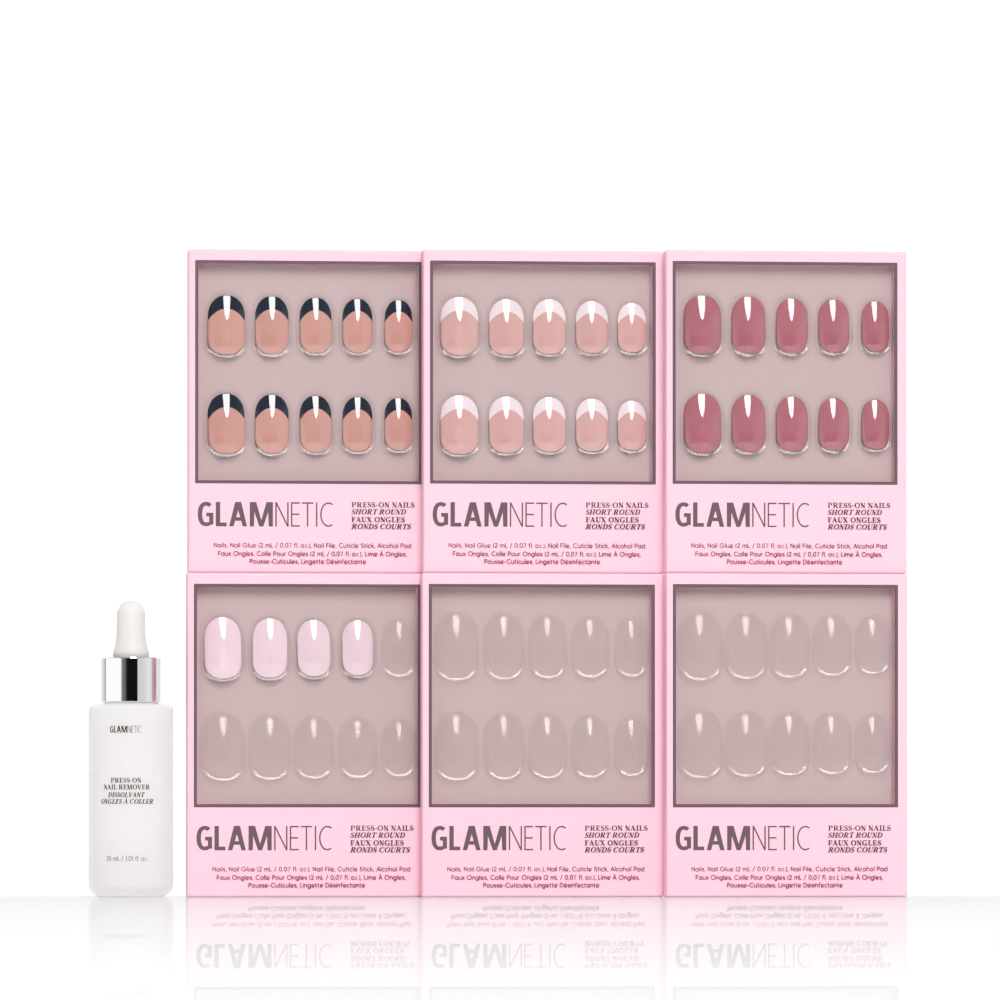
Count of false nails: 34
